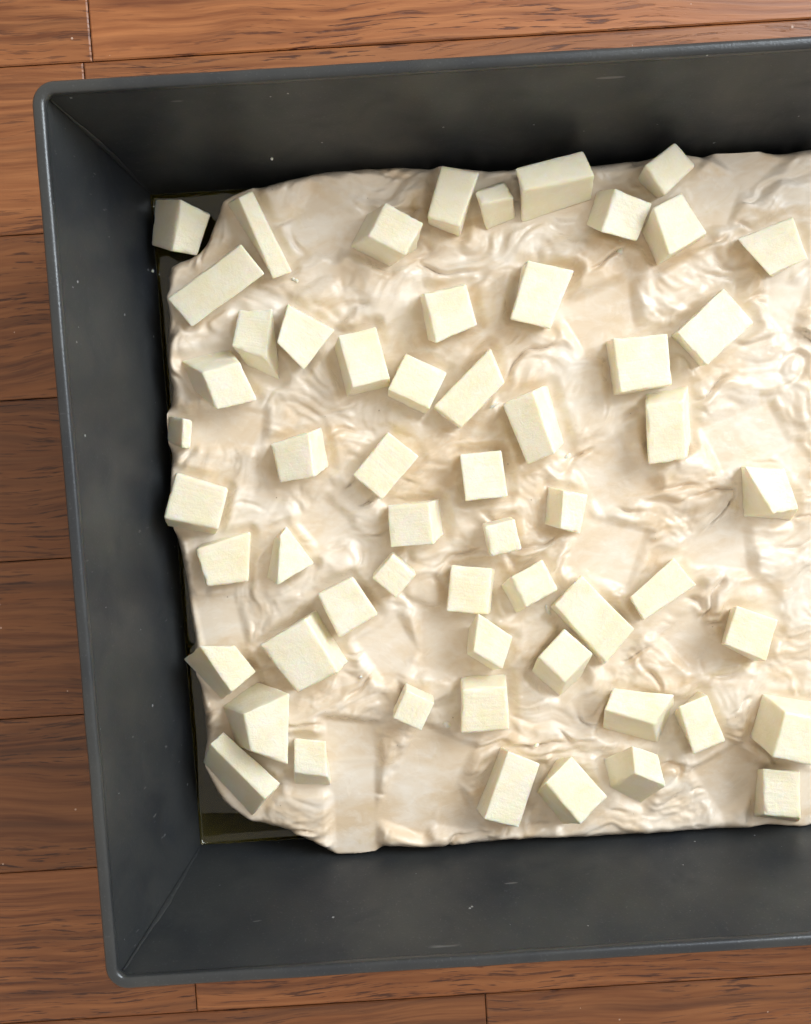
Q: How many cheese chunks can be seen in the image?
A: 57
